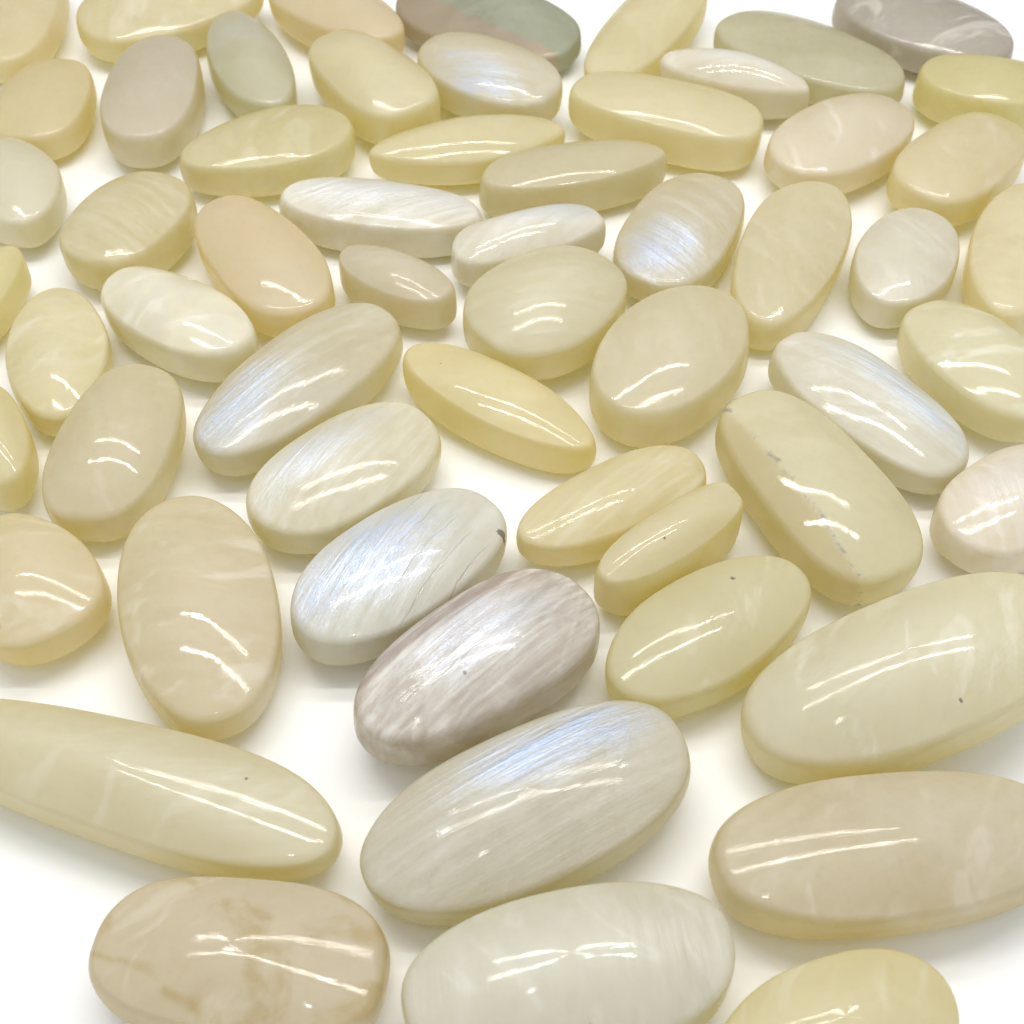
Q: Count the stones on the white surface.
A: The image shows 58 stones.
